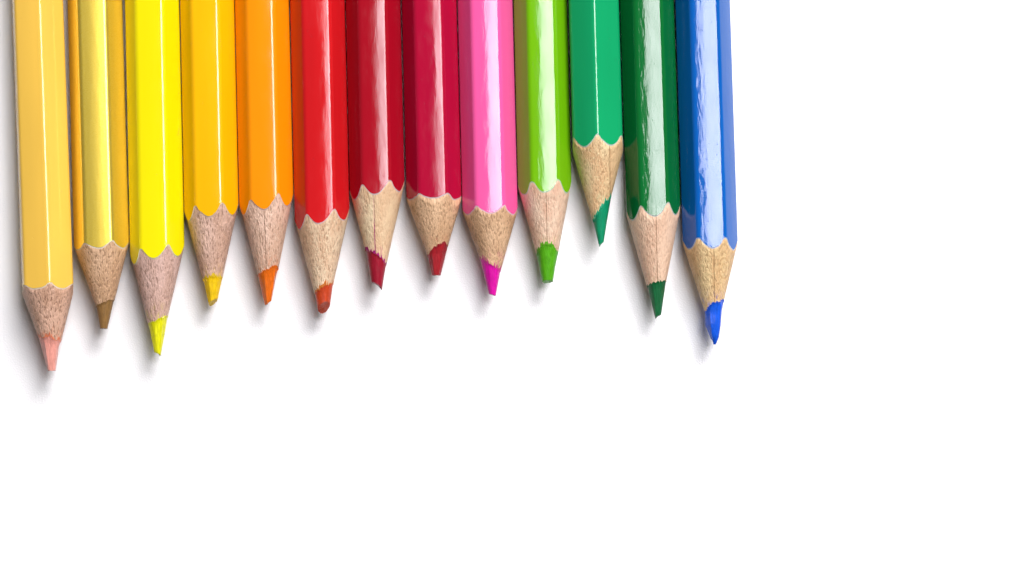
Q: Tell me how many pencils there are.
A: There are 13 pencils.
